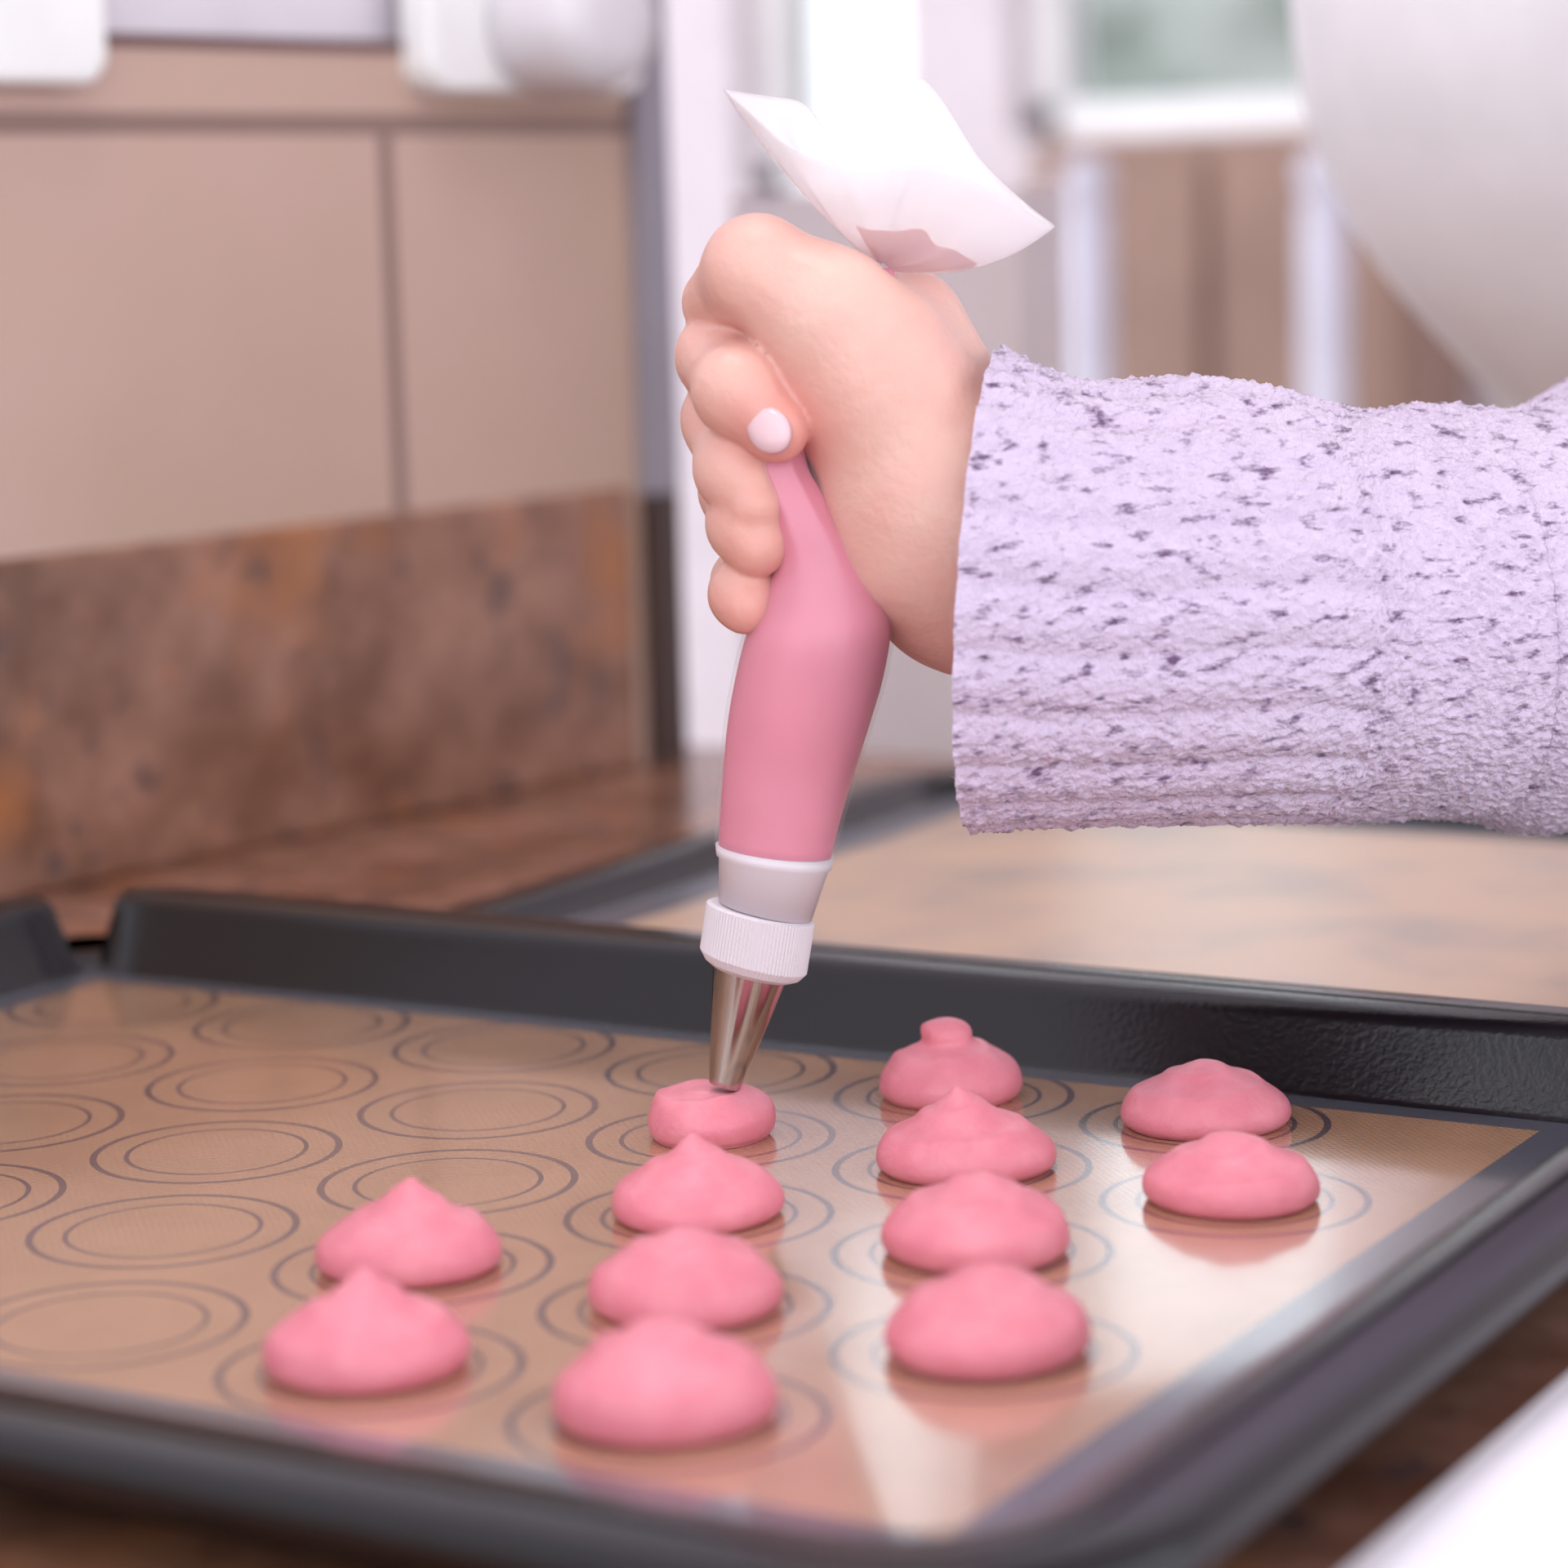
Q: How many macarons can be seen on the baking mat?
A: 12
